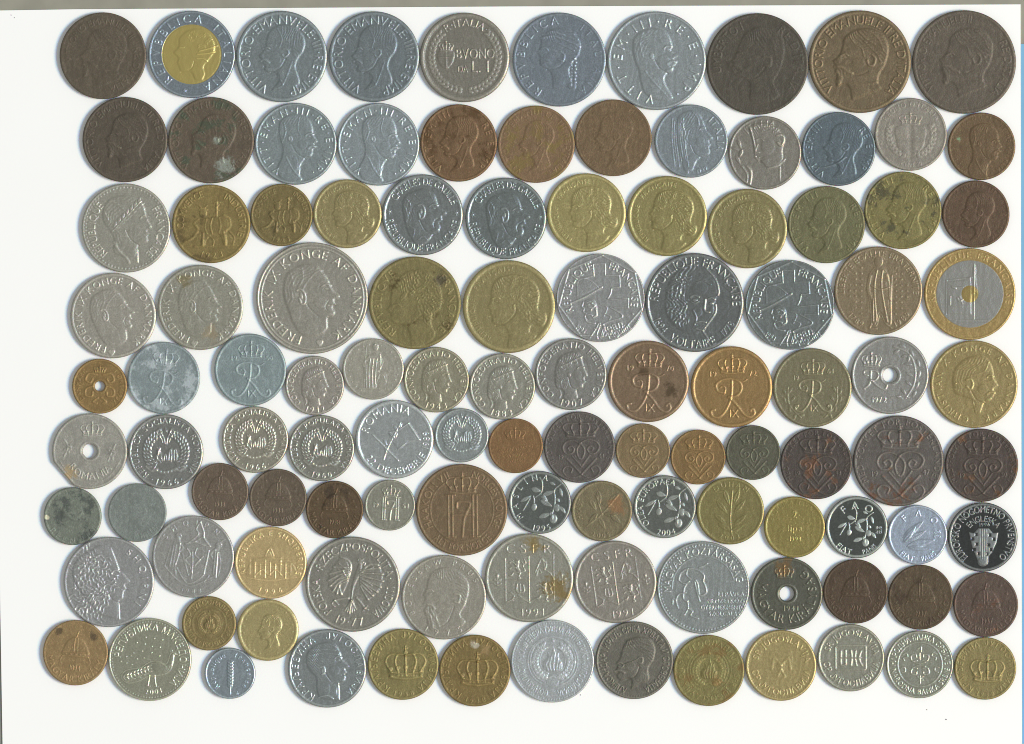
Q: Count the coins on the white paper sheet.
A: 113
